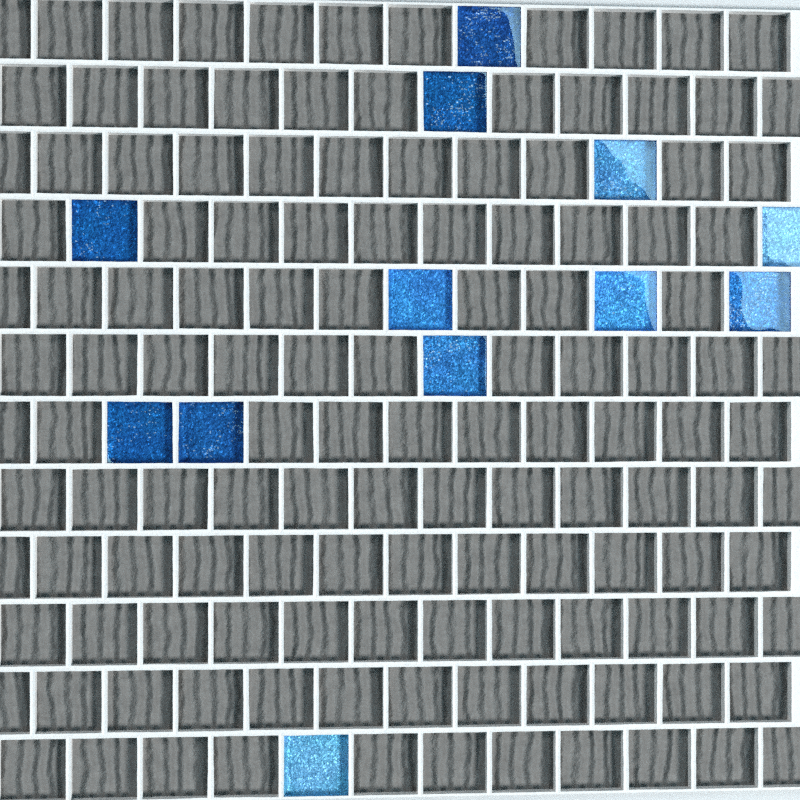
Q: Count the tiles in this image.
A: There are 12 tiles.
